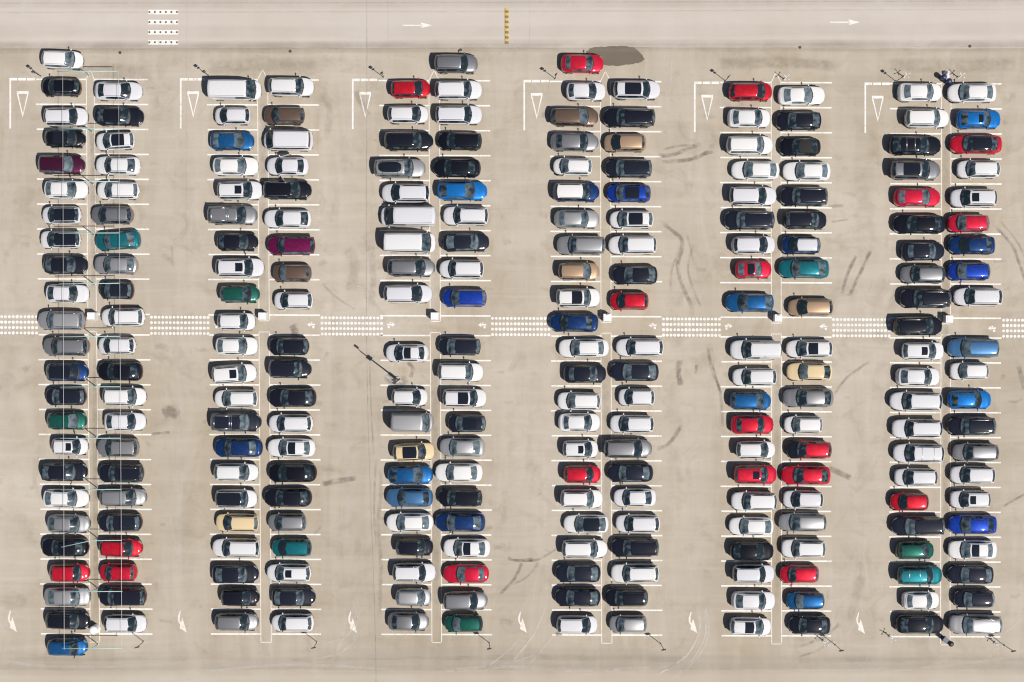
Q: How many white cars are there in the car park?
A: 111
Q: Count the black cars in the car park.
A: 59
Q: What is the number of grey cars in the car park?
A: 30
